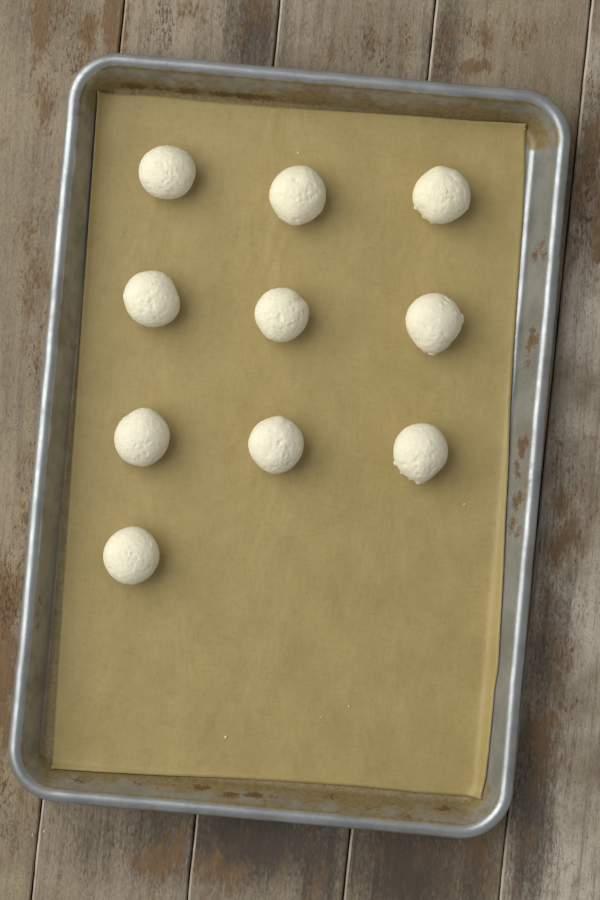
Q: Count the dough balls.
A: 10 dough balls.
